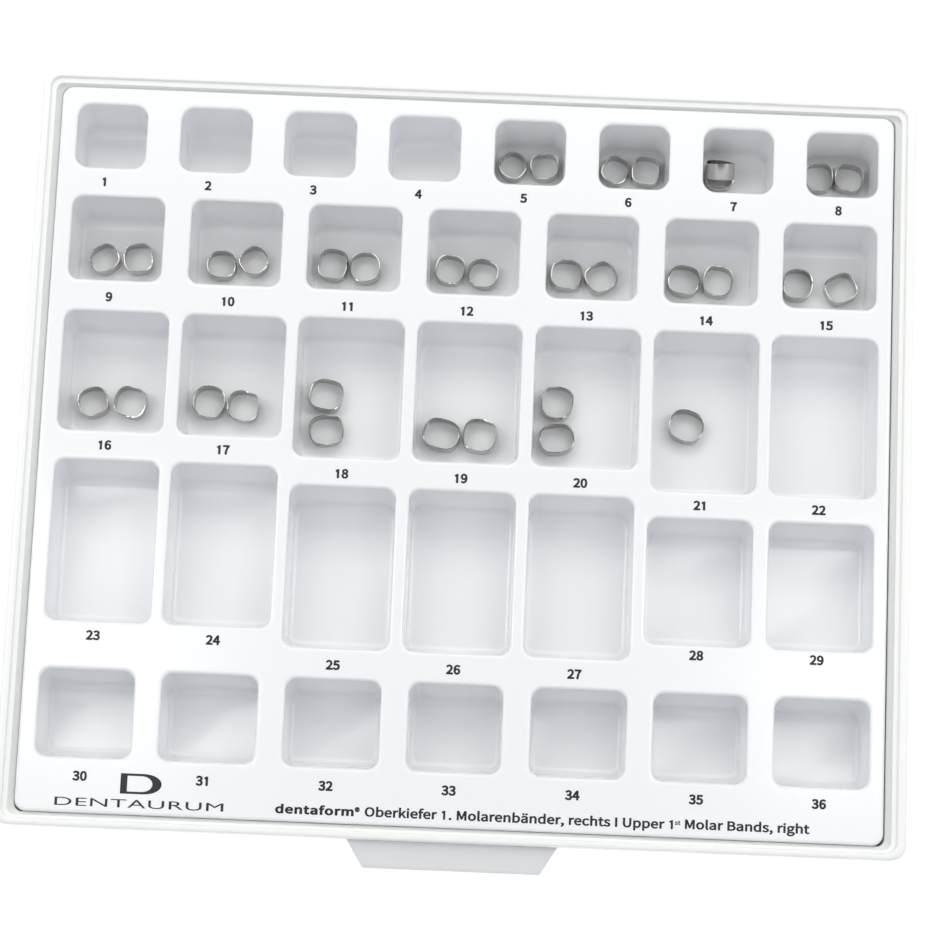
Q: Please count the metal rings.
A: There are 33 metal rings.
